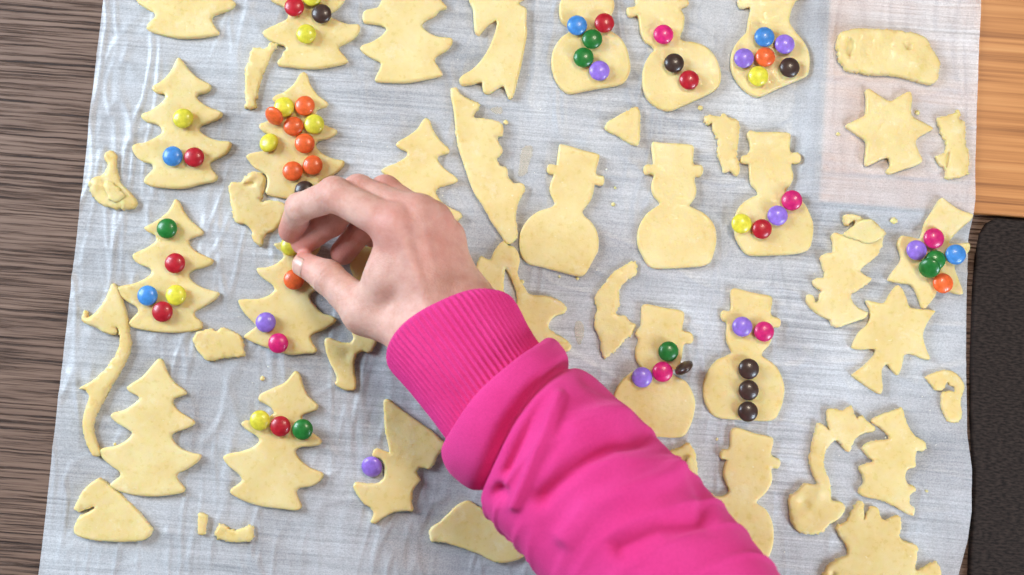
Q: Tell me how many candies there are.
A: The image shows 63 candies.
